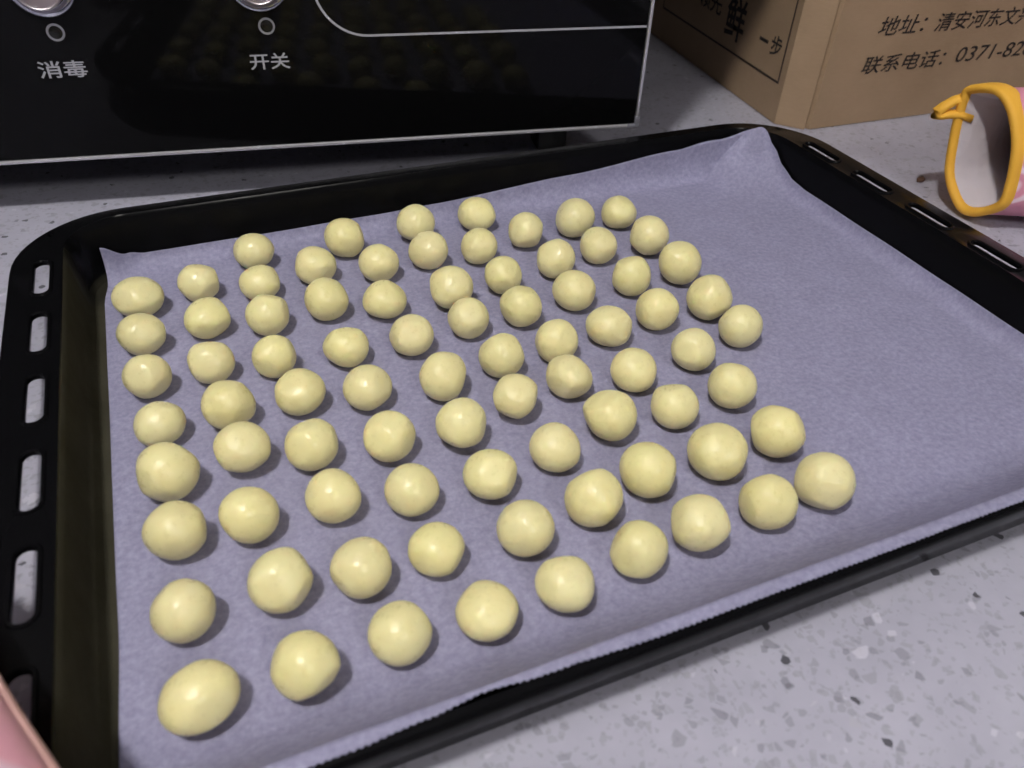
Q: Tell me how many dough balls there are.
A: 81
